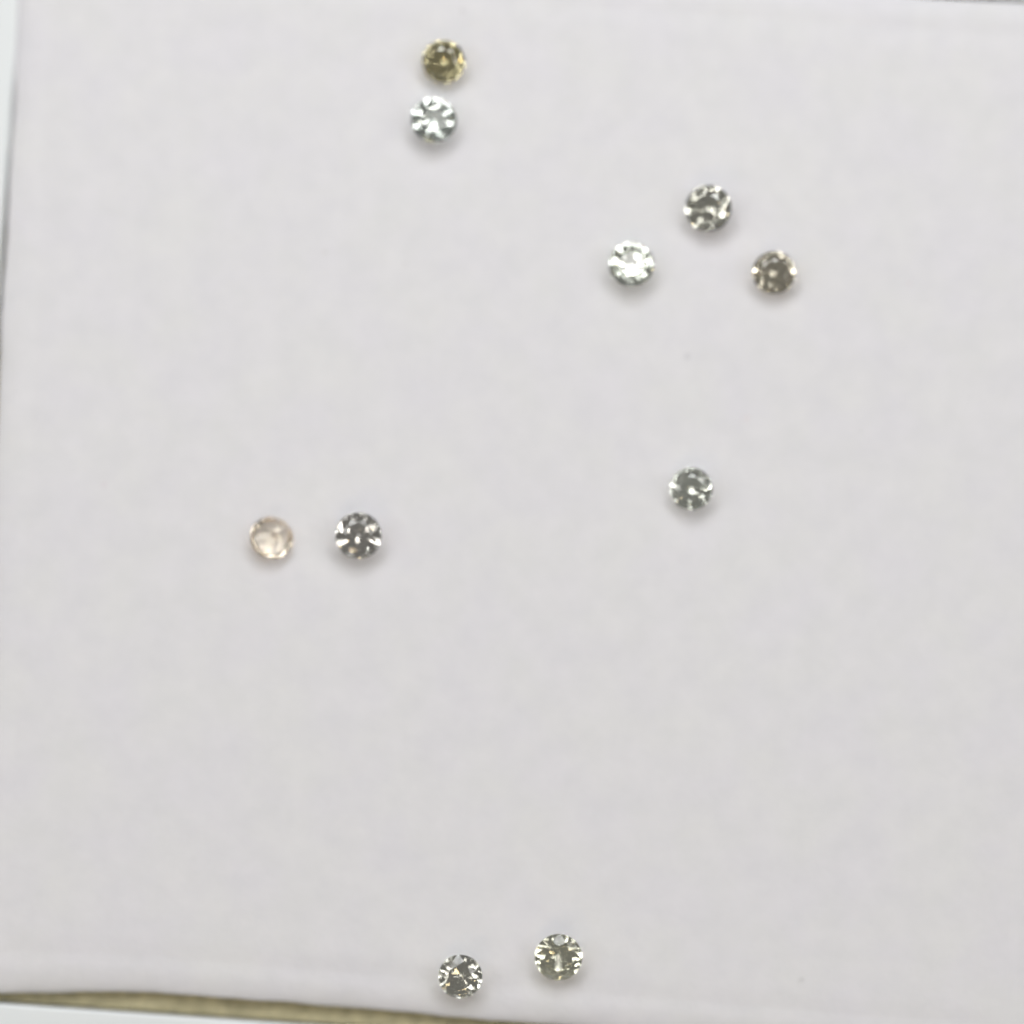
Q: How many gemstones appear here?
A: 10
